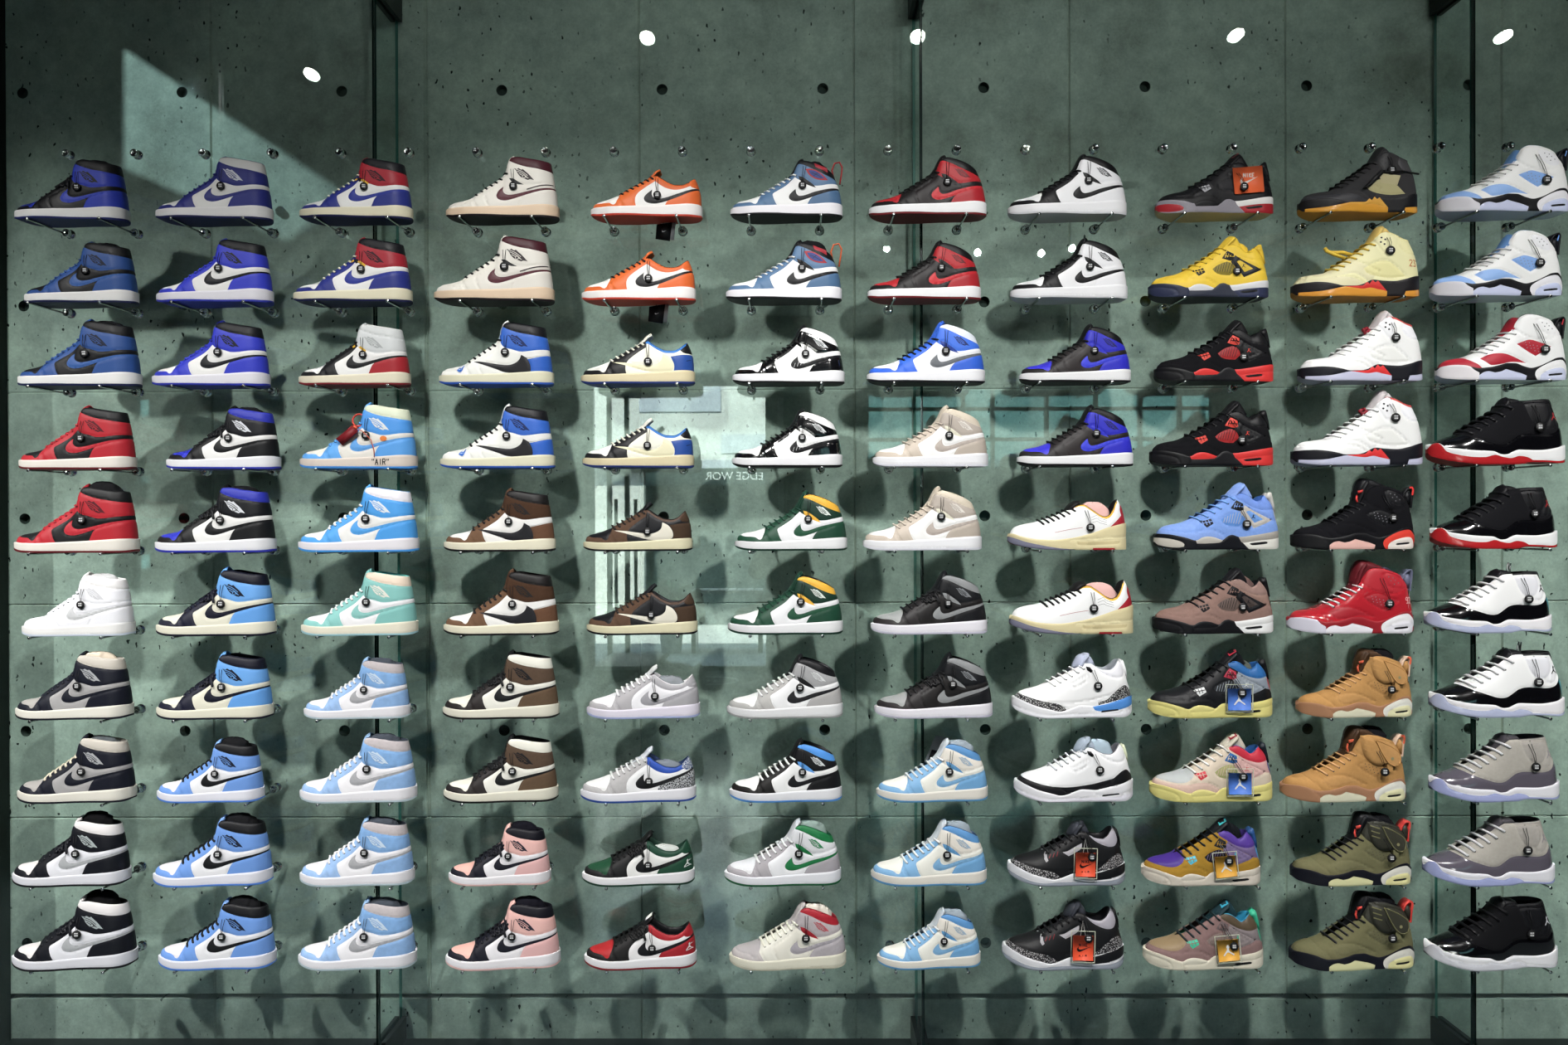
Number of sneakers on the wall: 110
